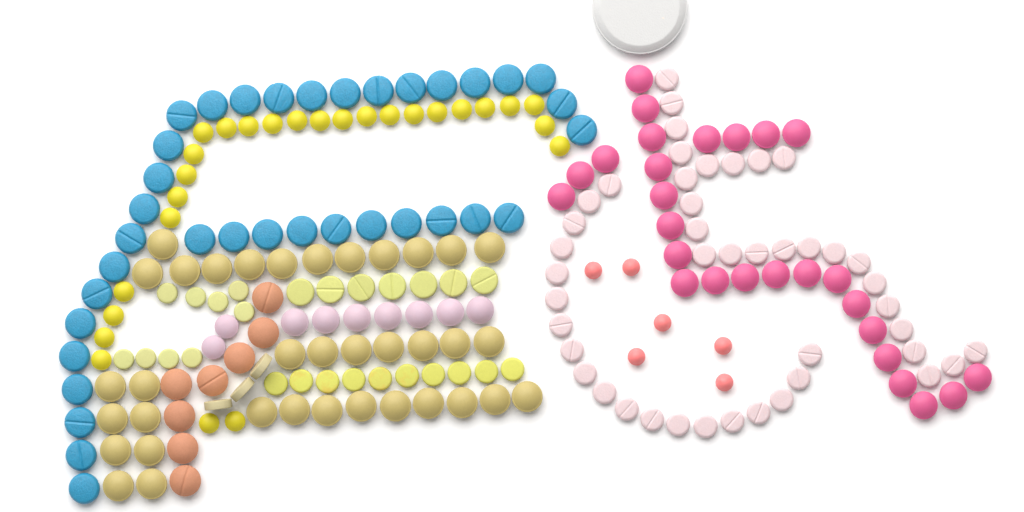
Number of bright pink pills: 27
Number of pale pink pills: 44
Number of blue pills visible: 36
